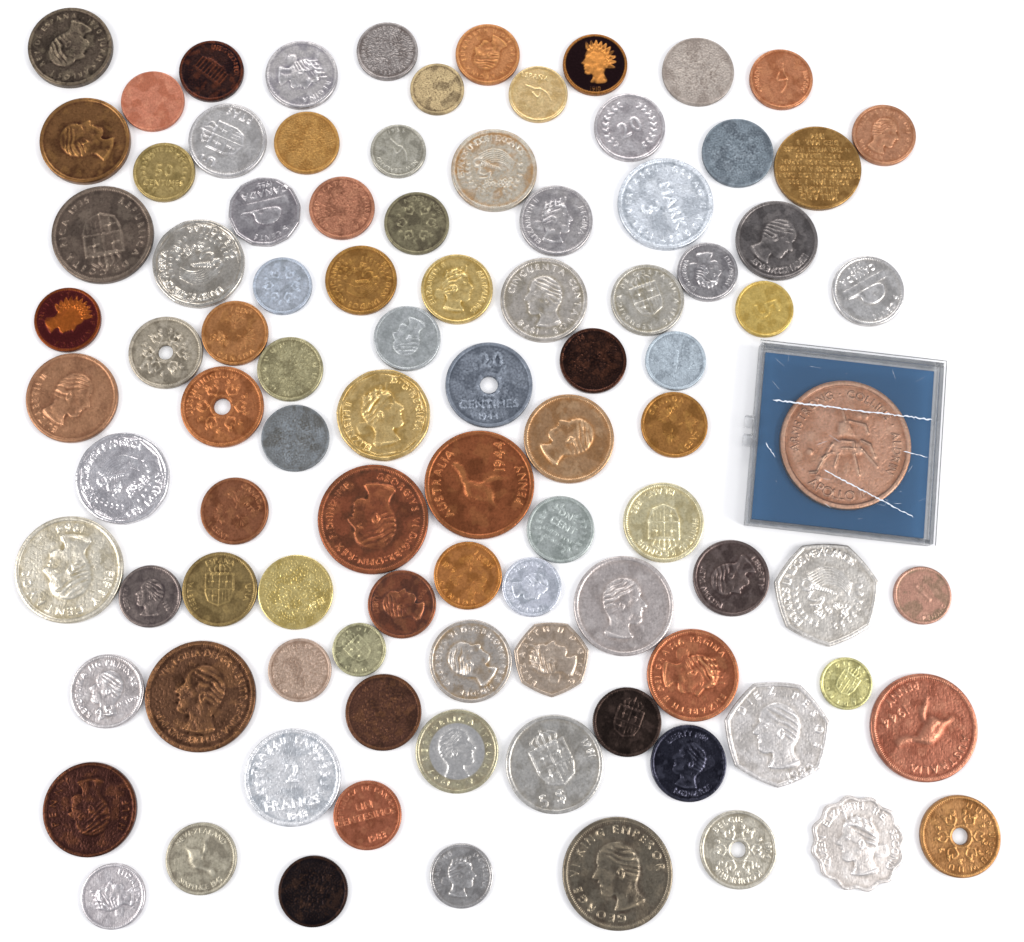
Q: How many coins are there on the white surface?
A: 95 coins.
